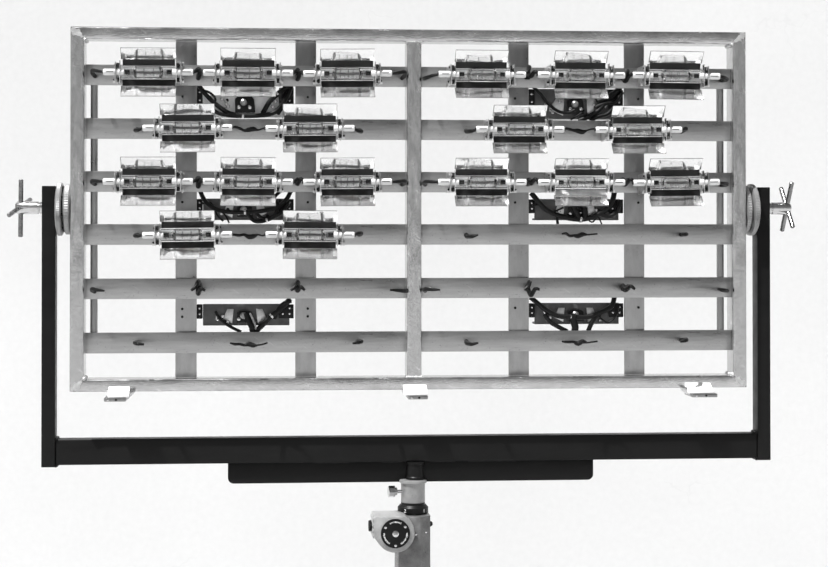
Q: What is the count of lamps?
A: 18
